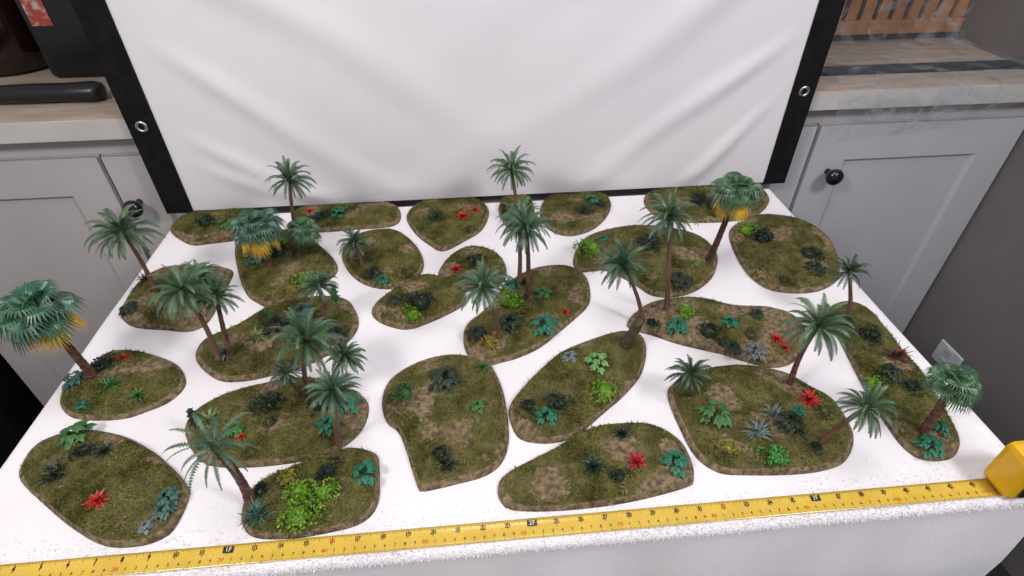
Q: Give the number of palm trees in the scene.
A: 27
